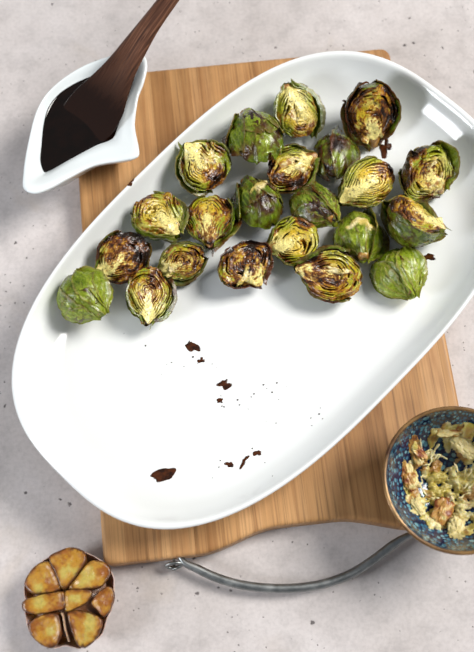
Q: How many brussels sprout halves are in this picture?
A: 22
